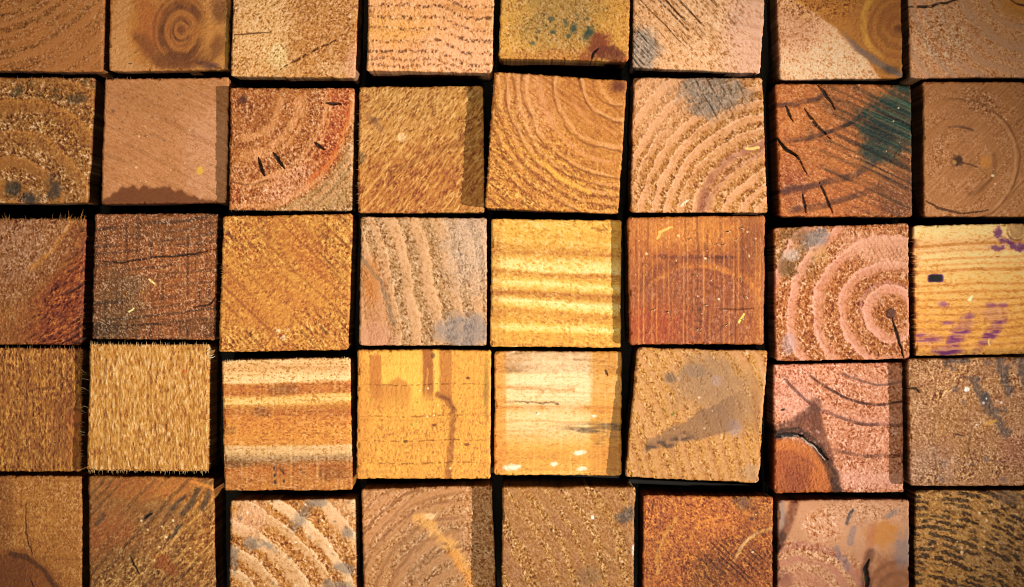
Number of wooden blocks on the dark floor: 40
